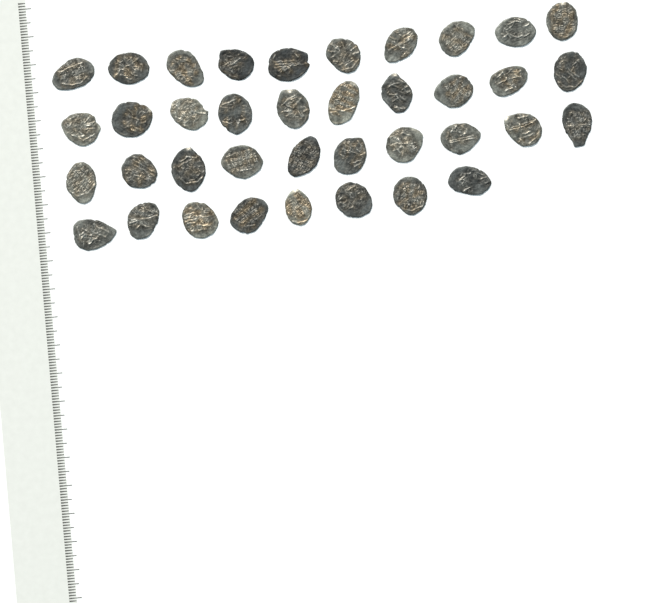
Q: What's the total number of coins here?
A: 38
